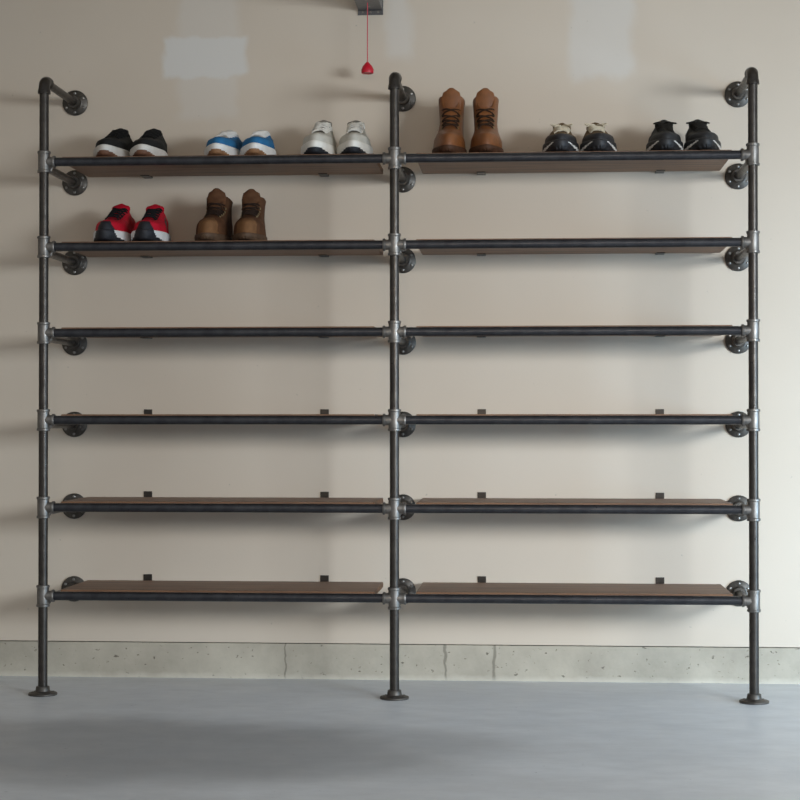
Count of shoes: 16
